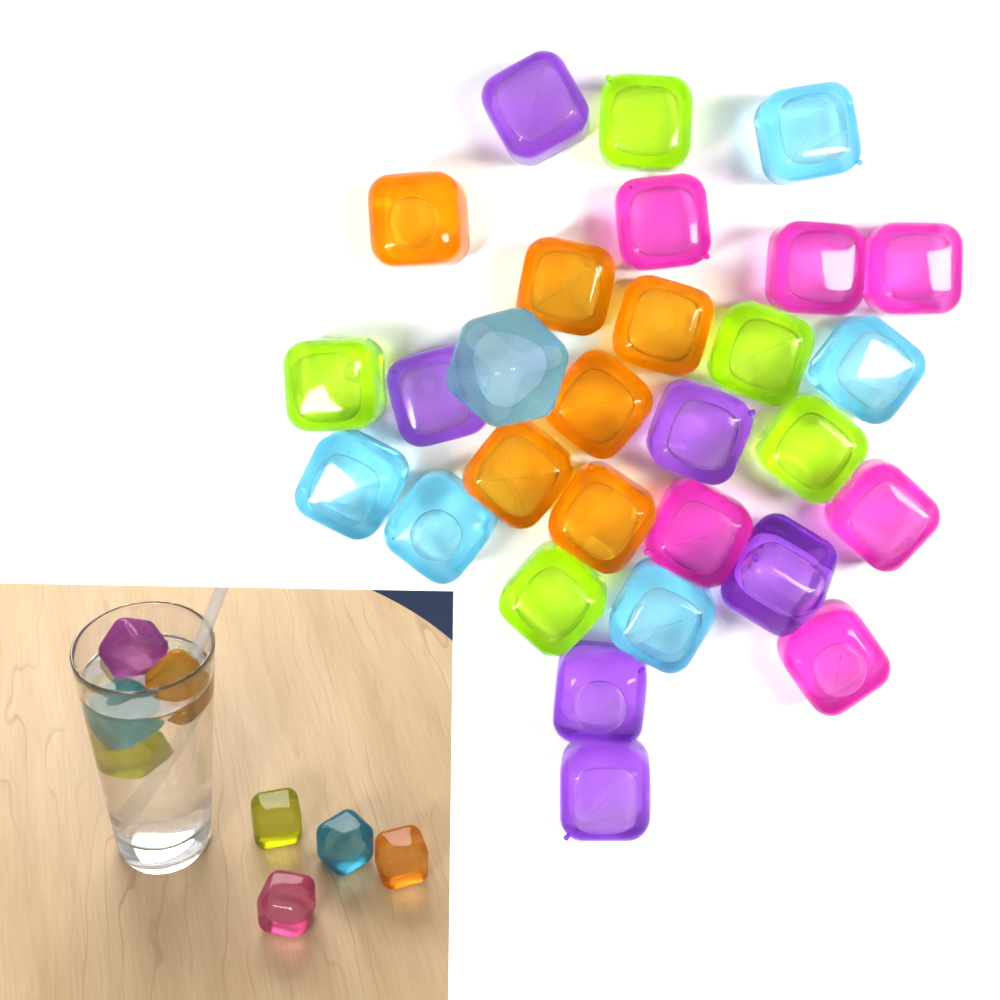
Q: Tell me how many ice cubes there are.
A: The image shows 37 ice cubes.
